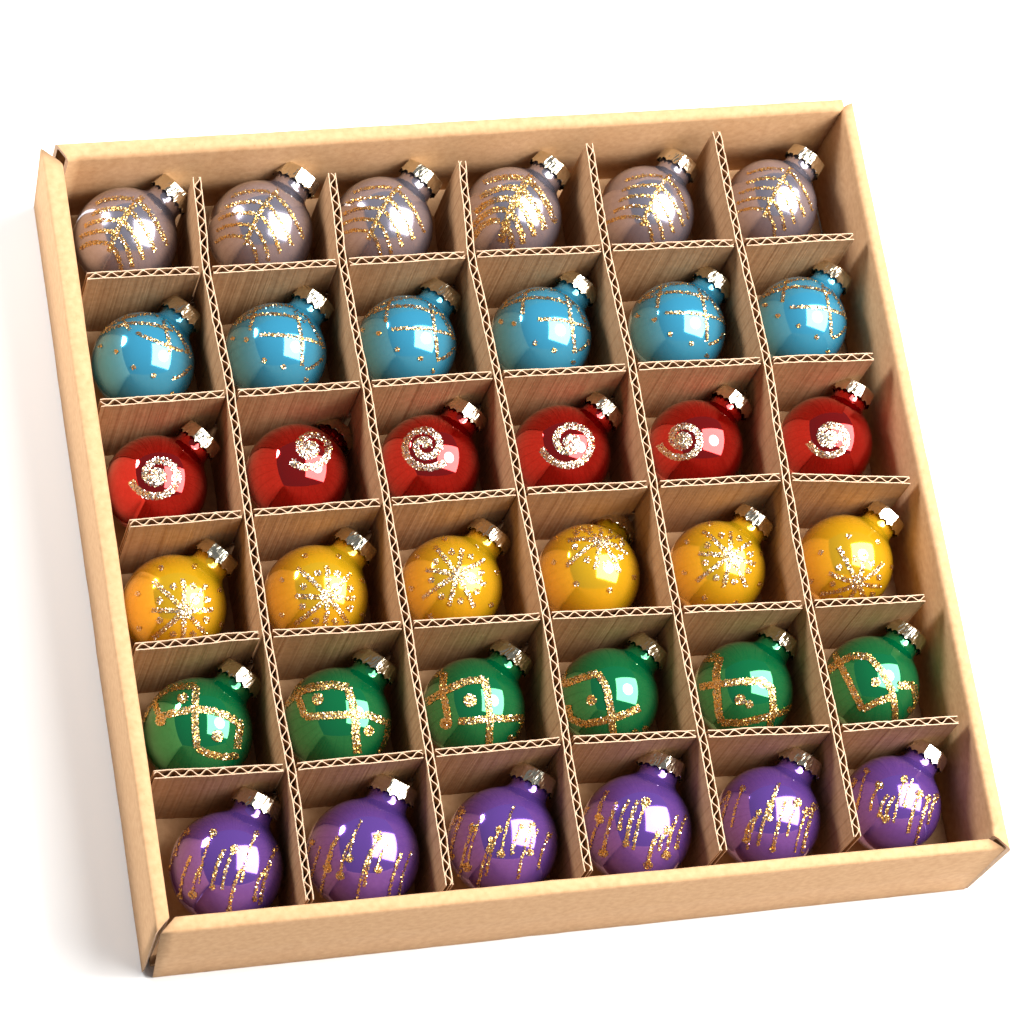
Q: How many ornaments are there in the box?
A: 36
